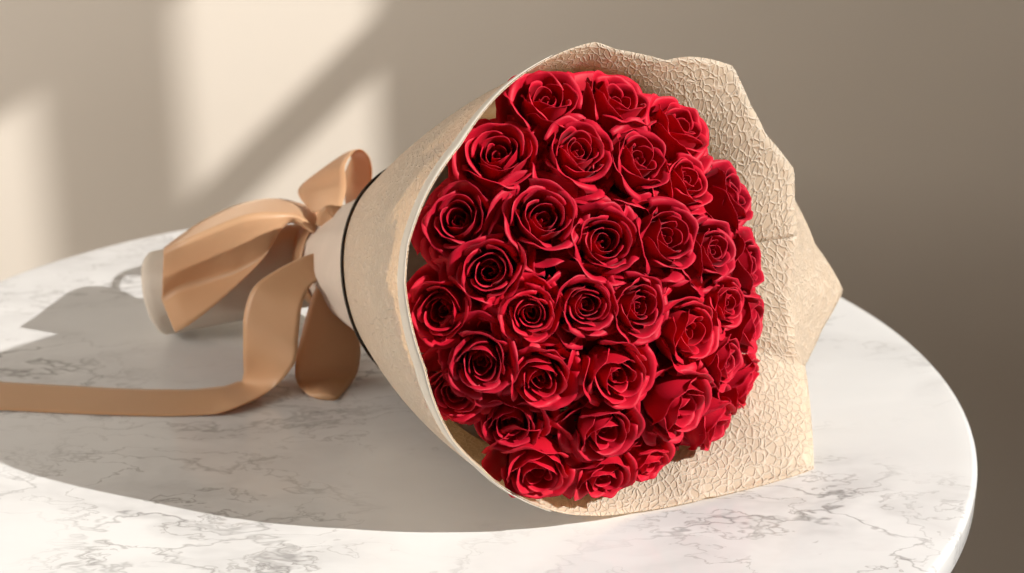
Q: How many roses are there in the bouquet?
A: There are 35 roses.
